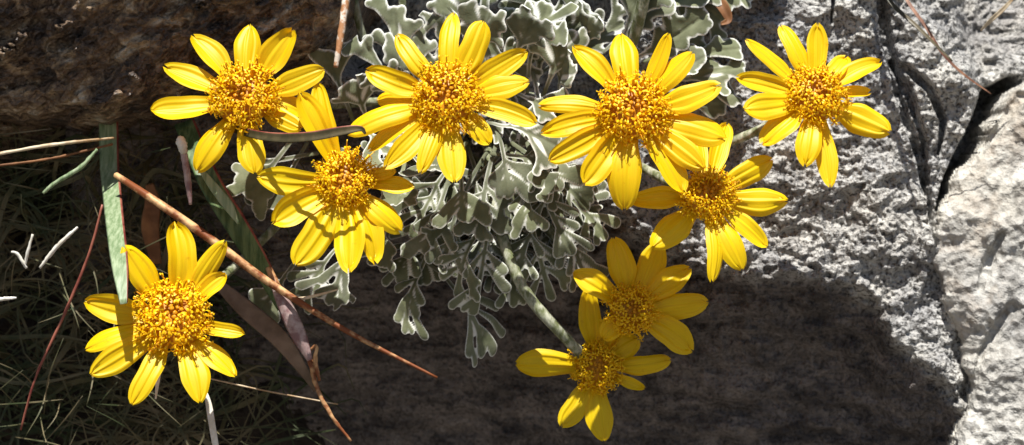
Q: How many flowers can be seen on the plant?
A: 9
